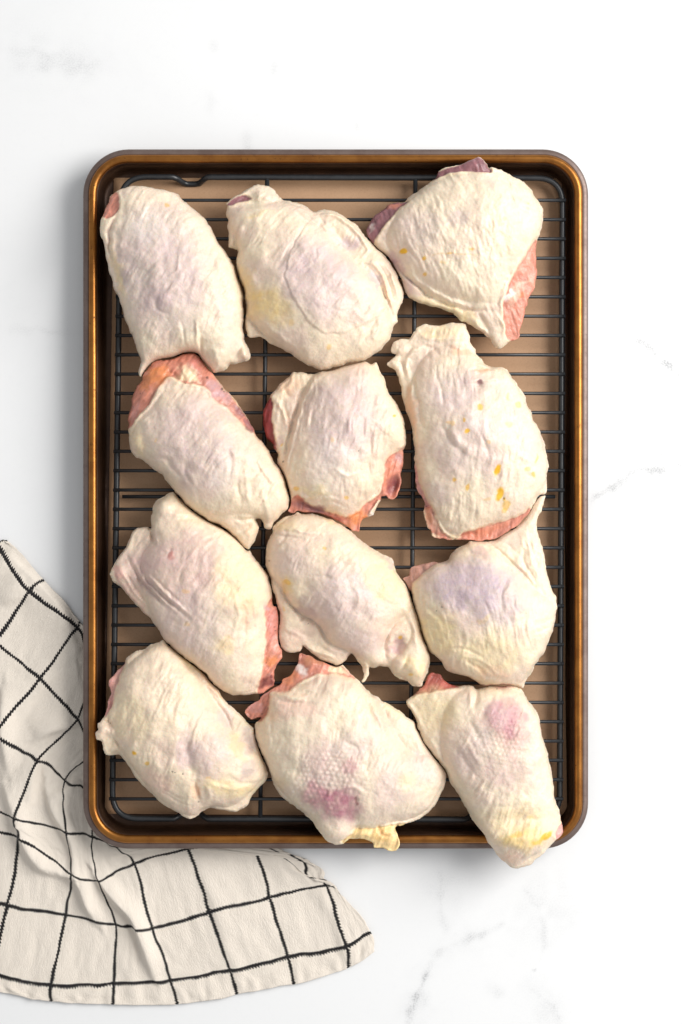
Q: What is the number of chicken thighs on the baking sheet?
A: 12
